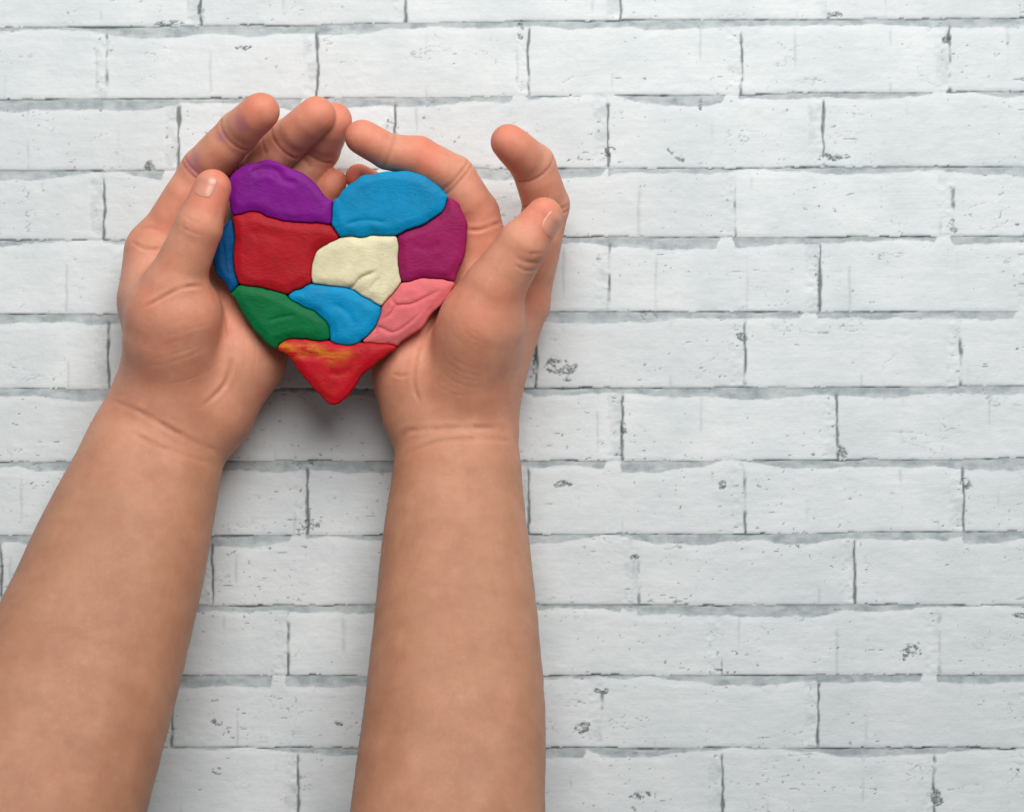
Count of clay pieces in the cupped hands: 10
